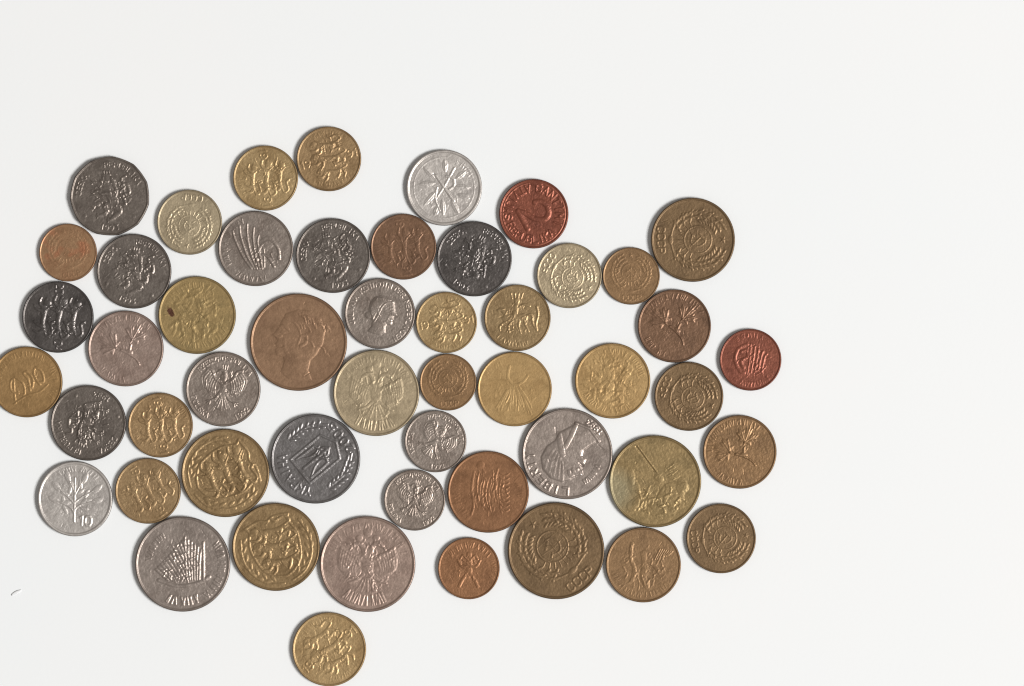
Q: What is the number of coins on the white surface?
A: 51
